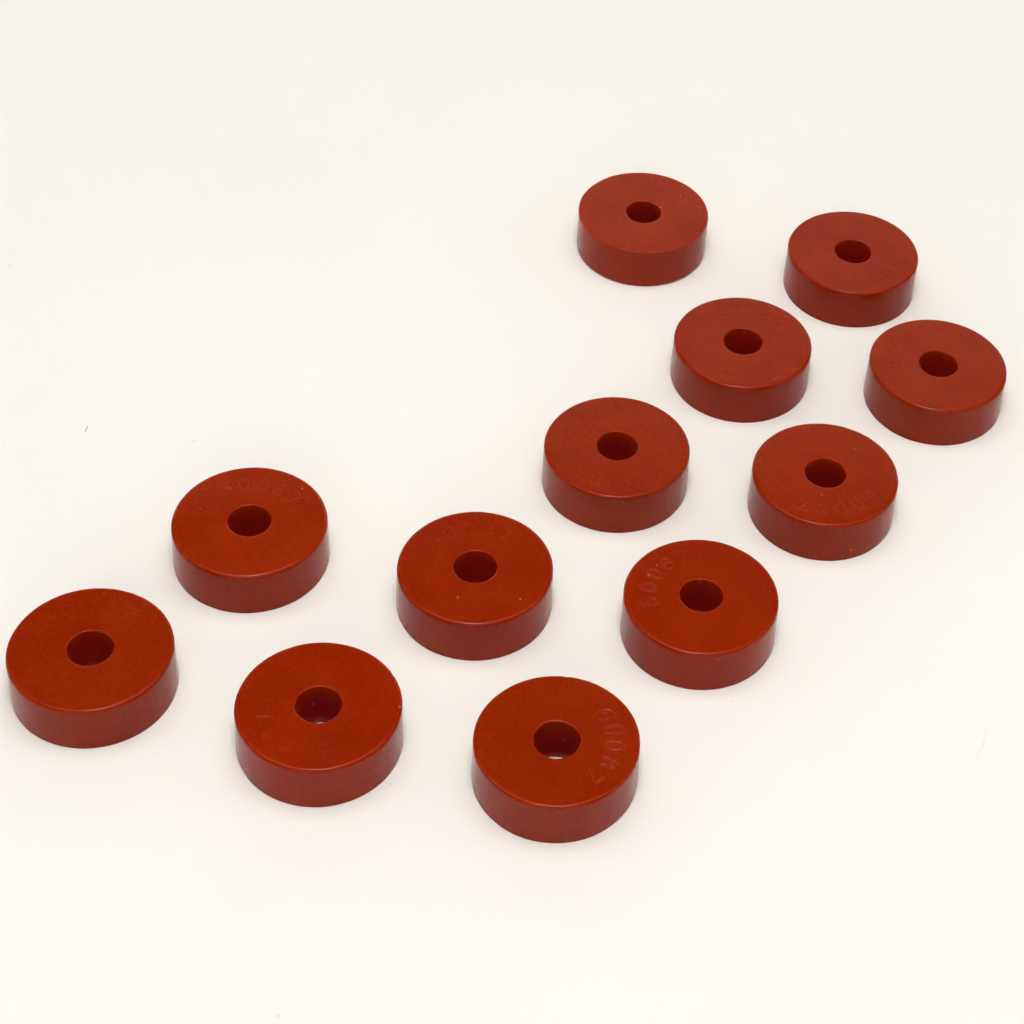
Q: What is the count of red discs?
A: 12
